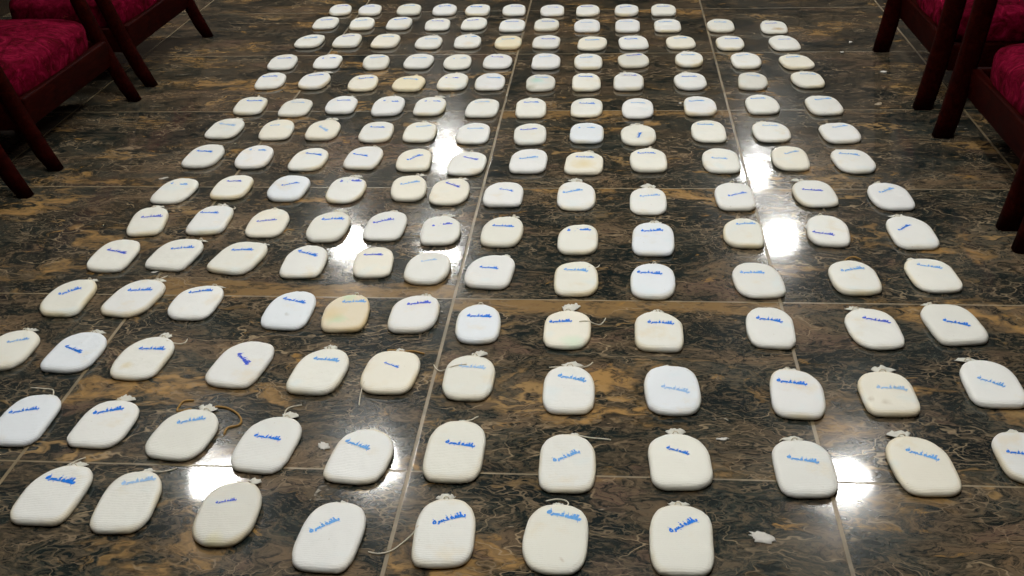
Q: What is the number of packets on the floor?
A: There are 172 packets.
